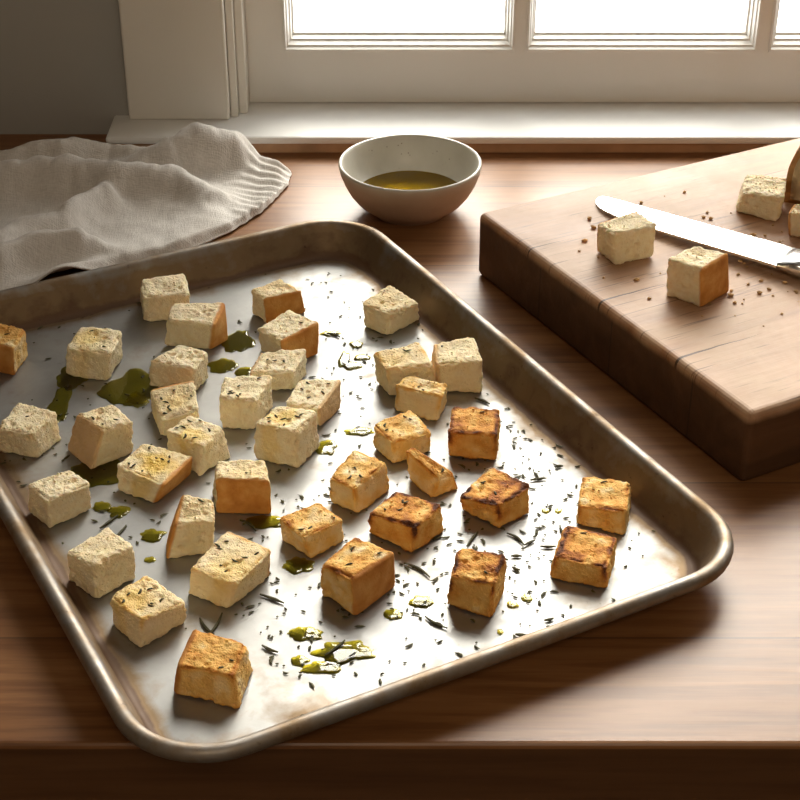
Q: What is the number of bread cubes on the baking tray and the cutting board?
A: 42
